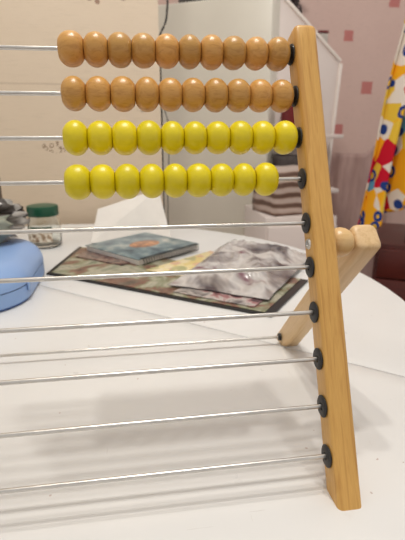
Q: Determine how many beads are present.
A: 39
